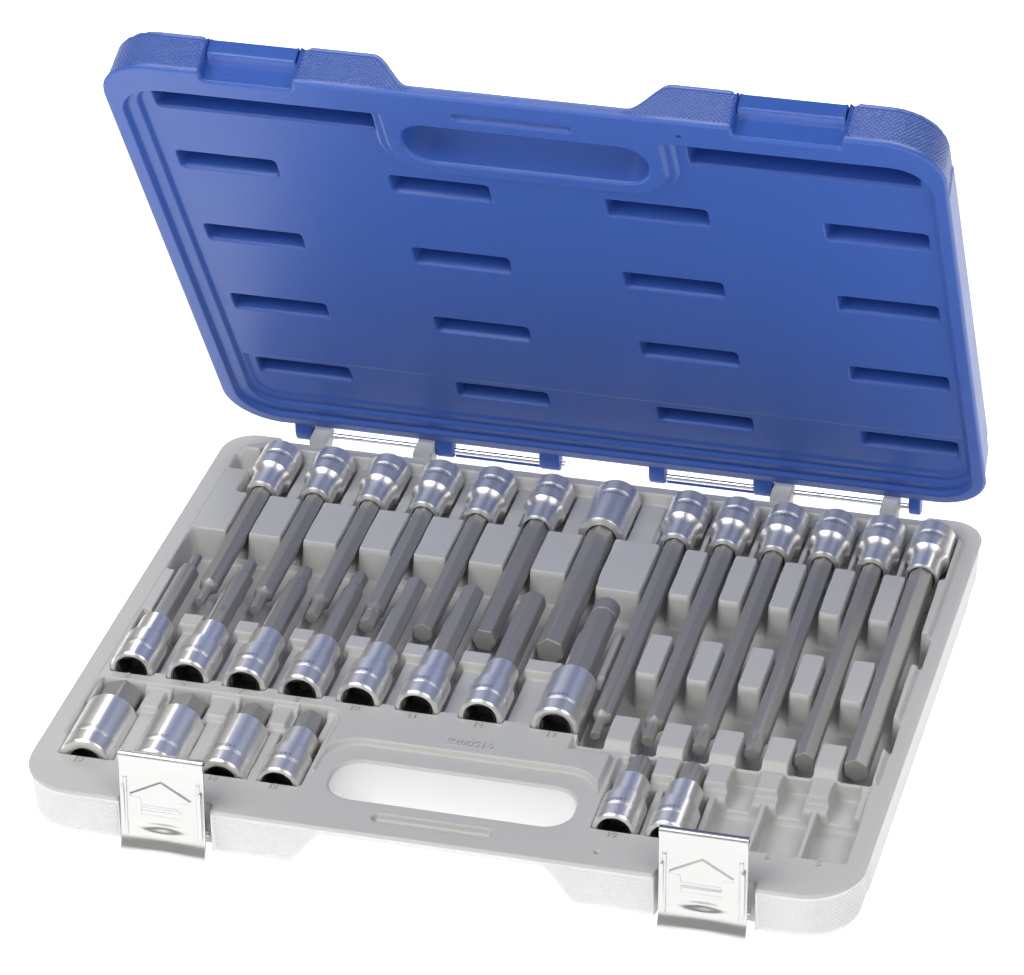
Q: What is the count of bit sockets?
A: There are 27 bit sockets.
